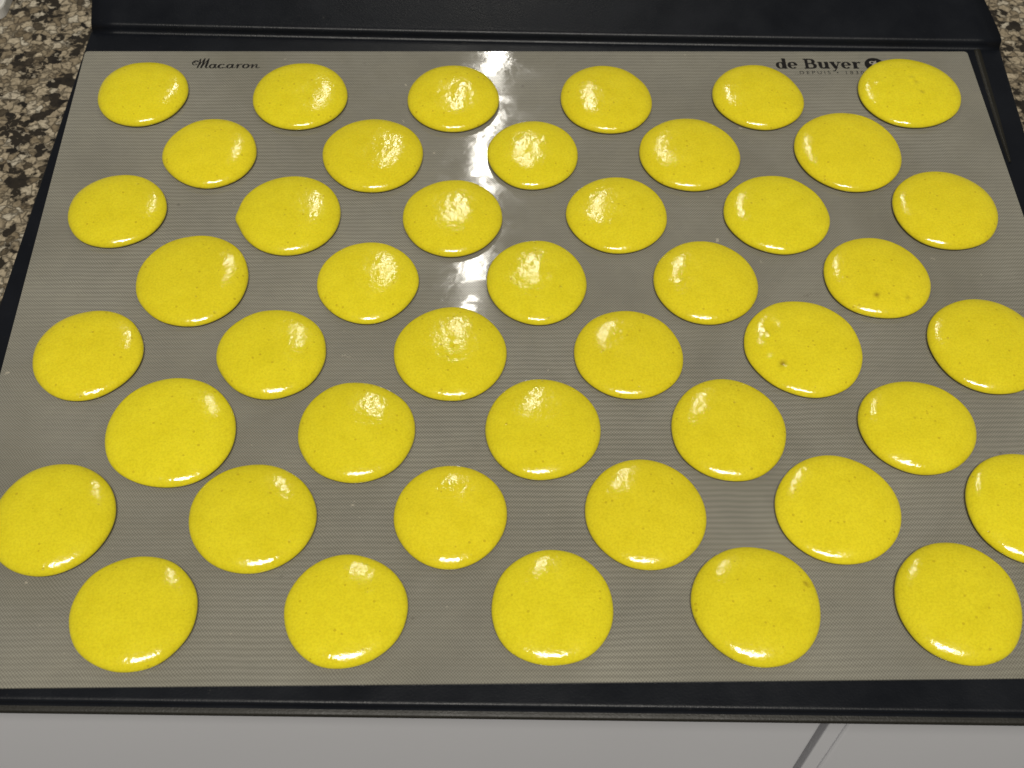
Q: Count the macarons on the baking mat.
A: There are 44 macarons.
